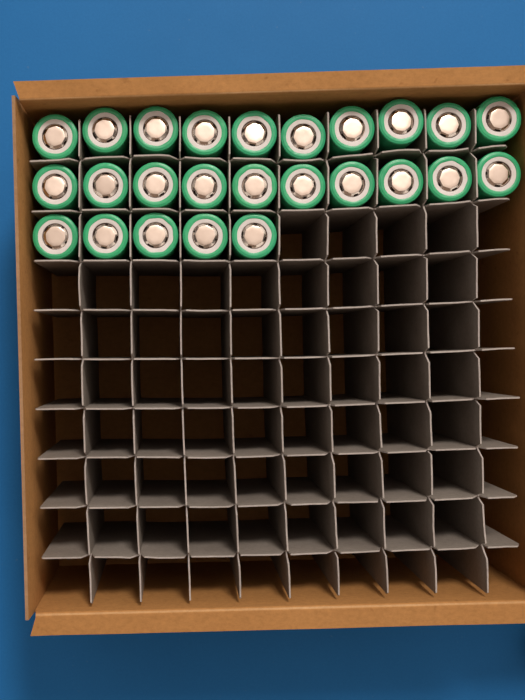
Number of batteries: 25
